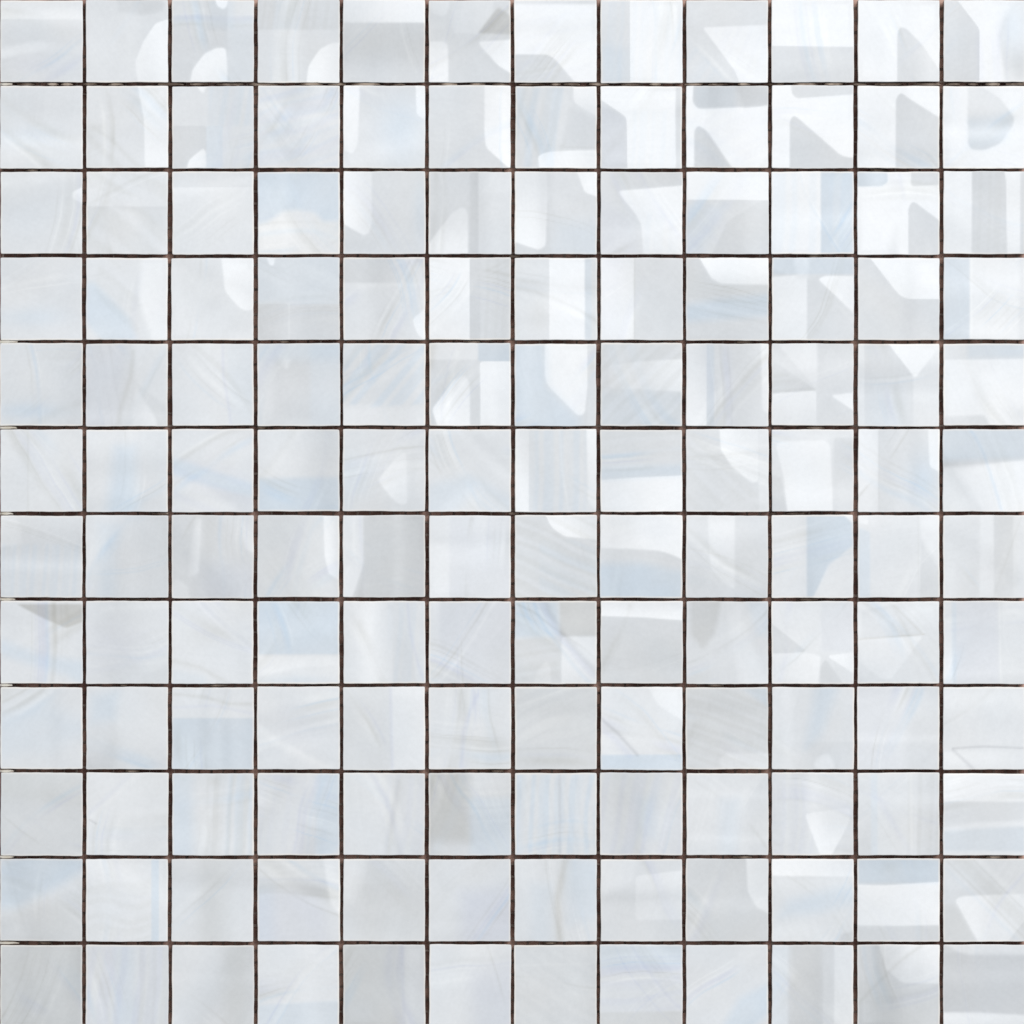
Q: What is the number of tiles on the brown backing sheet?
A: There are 144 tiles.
